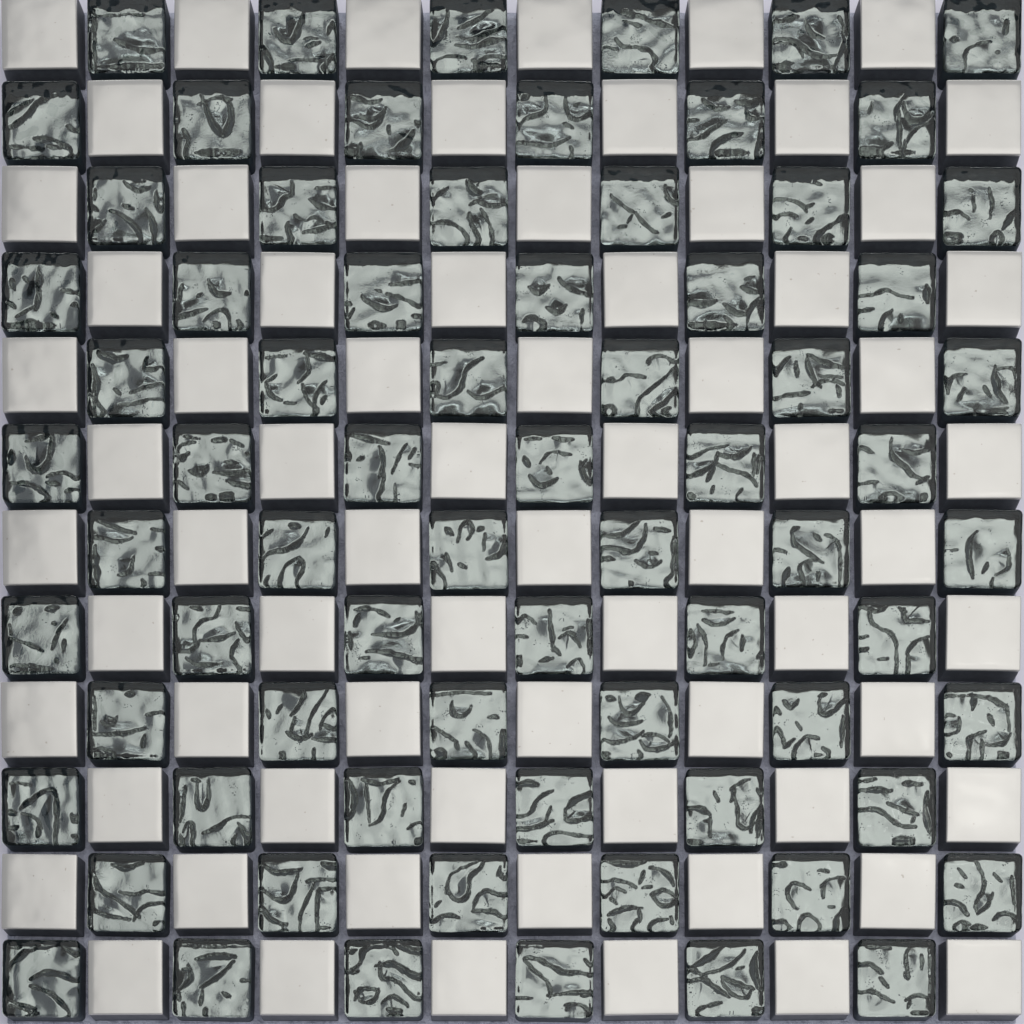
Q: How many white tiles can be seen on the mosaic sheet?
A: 72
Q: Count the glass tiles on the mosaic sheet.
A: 72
